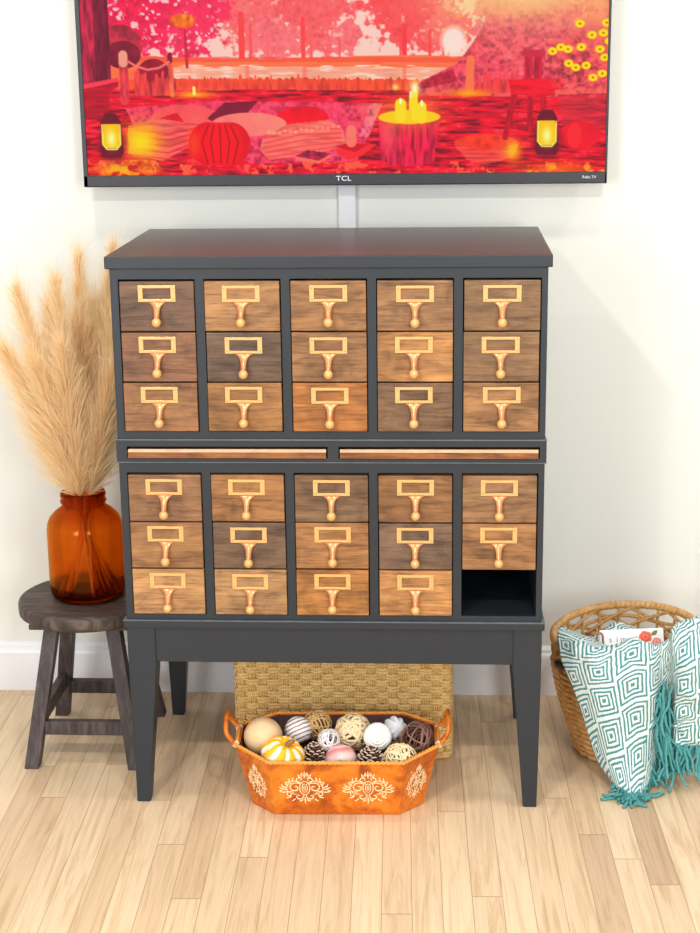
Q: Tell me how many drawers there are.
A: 29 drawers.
